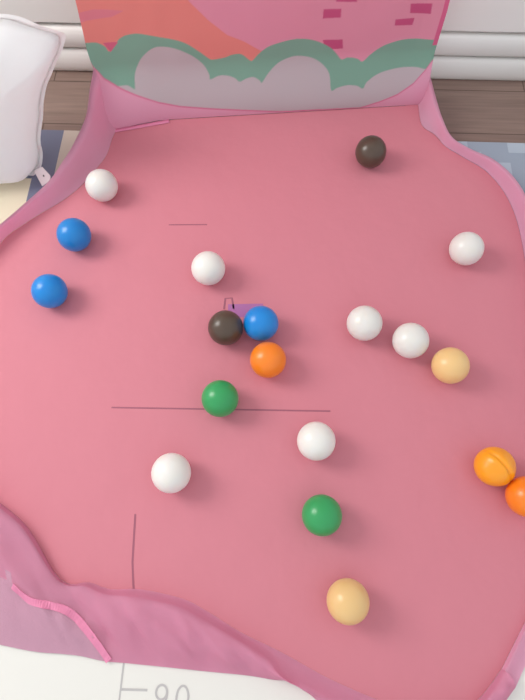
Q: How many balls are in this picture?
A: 19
